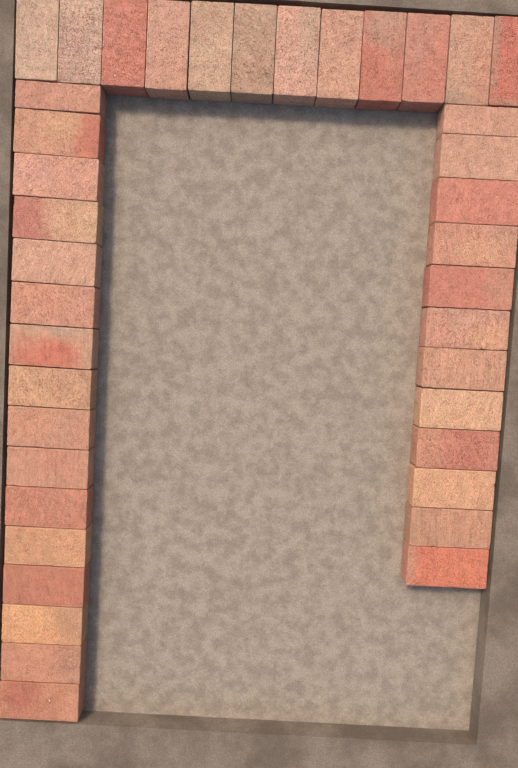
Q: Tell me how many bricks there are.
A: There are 40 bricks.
